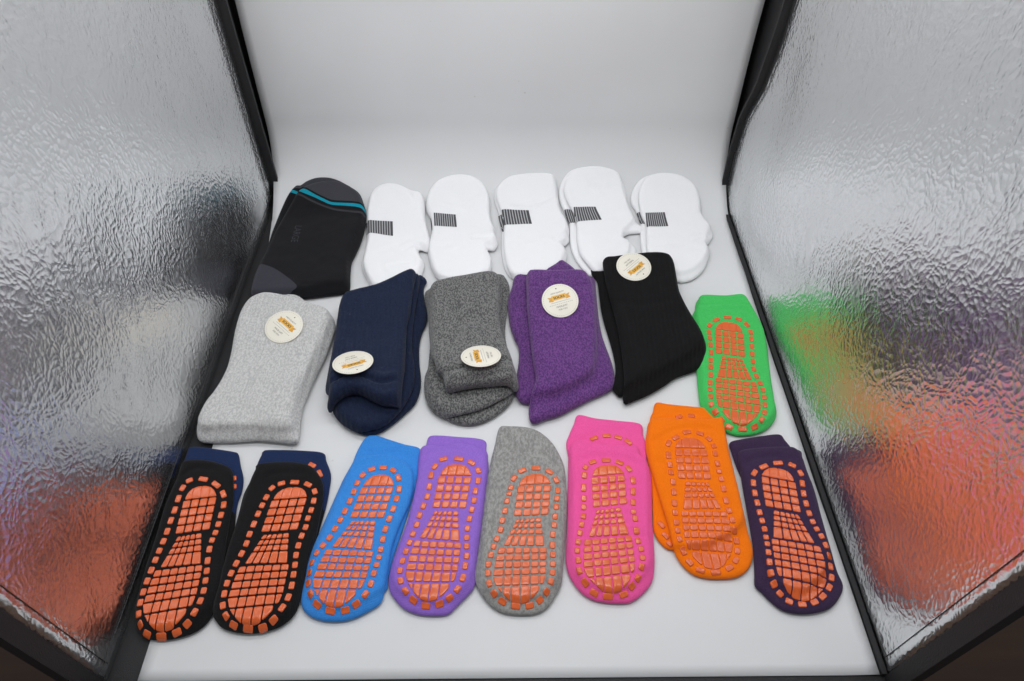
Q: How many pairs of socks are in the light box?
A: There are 20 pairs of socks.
